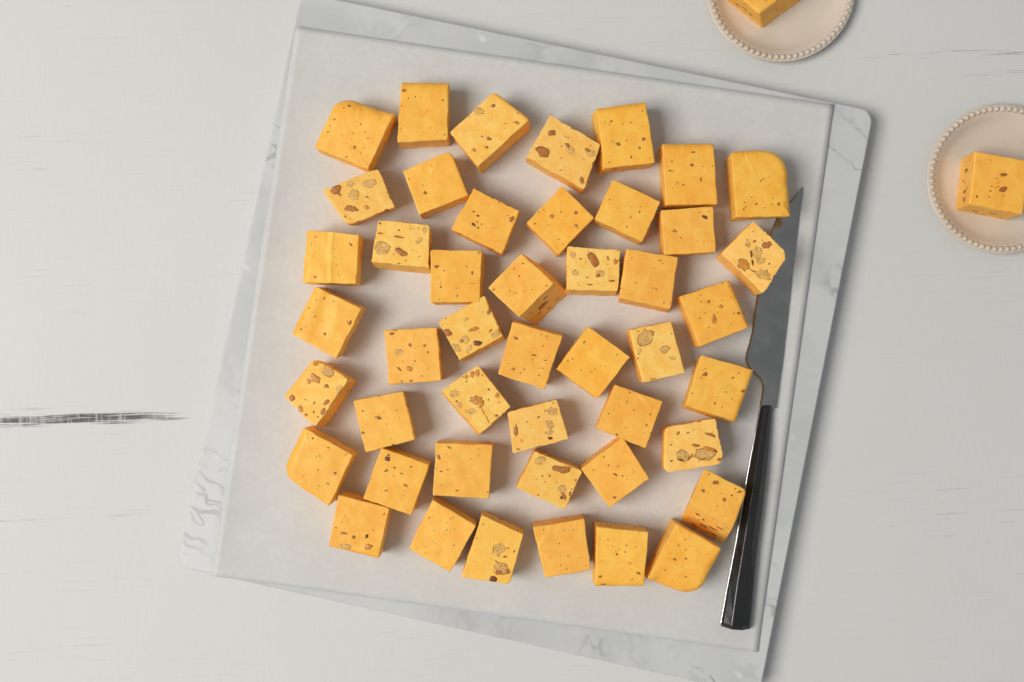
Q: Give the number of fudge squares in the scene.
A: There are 48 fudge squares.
